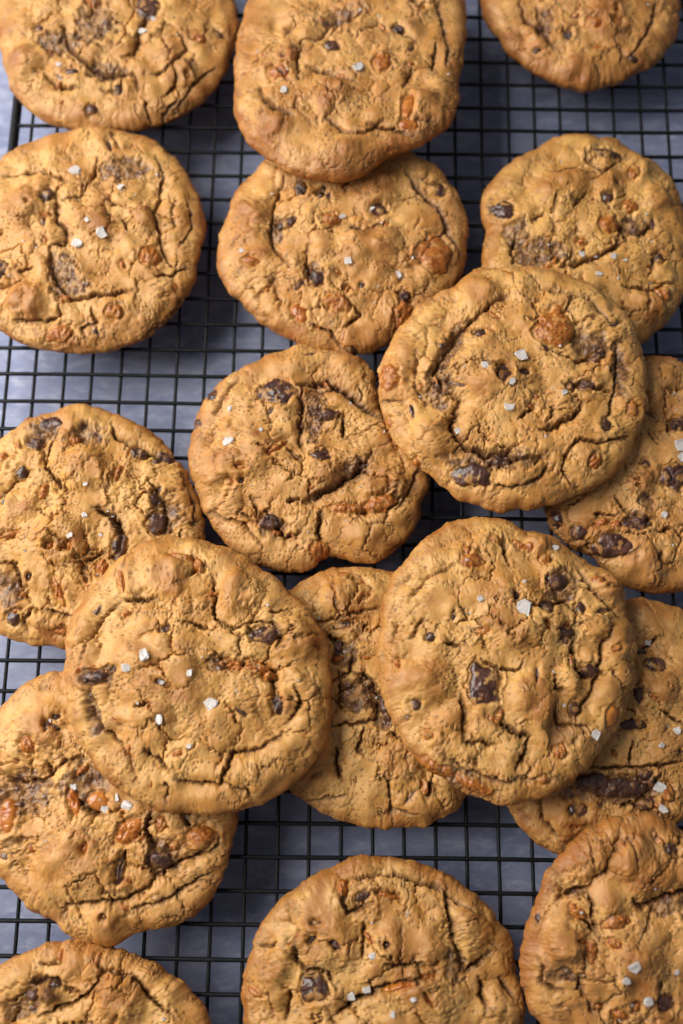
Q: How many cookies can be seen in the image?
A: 18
